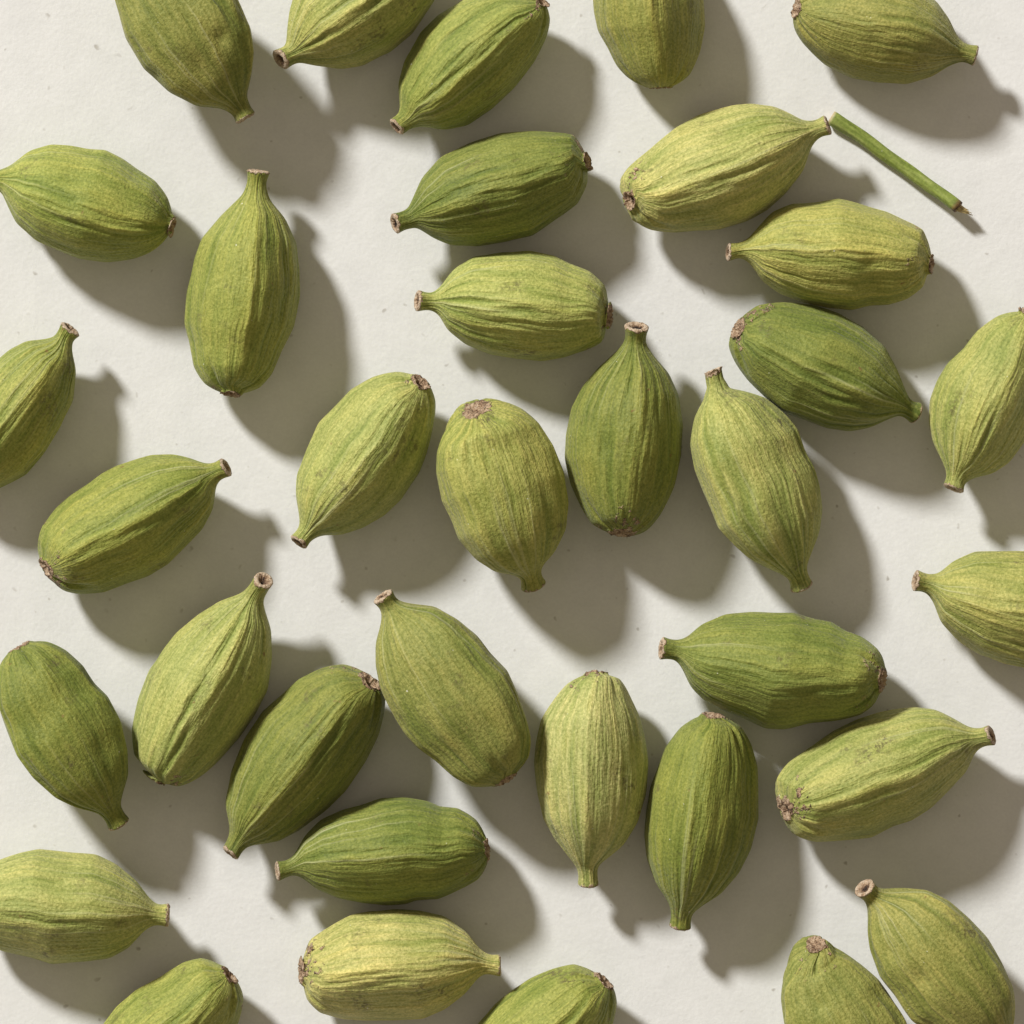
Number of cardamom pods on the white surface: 35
